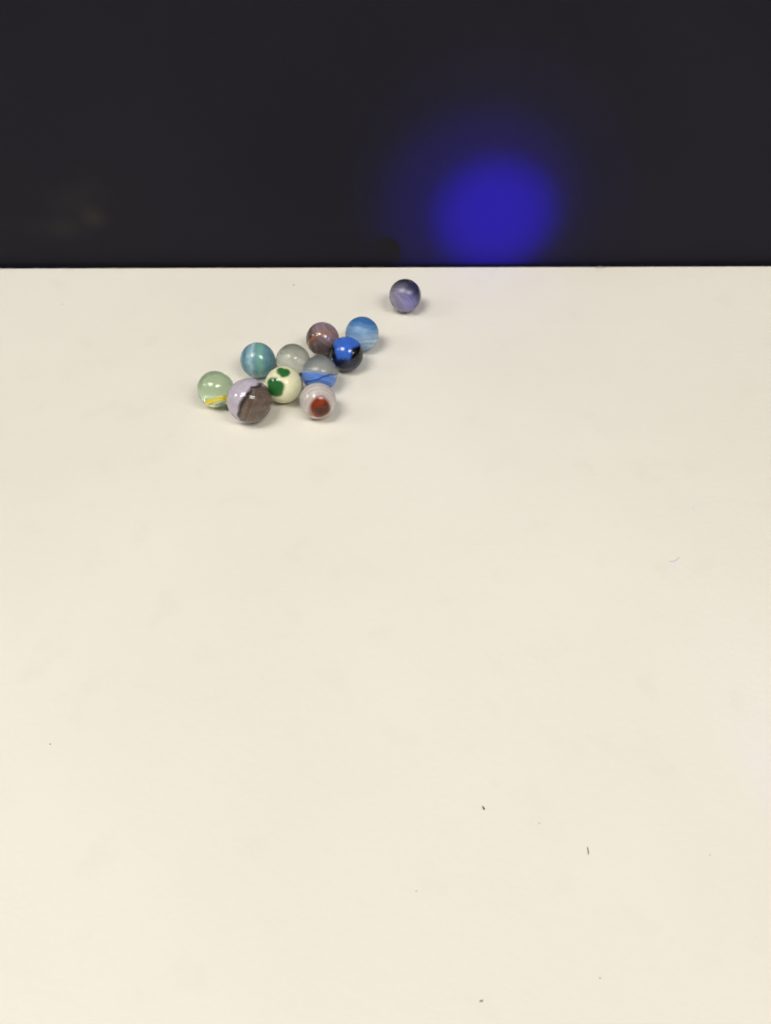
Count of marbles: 11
